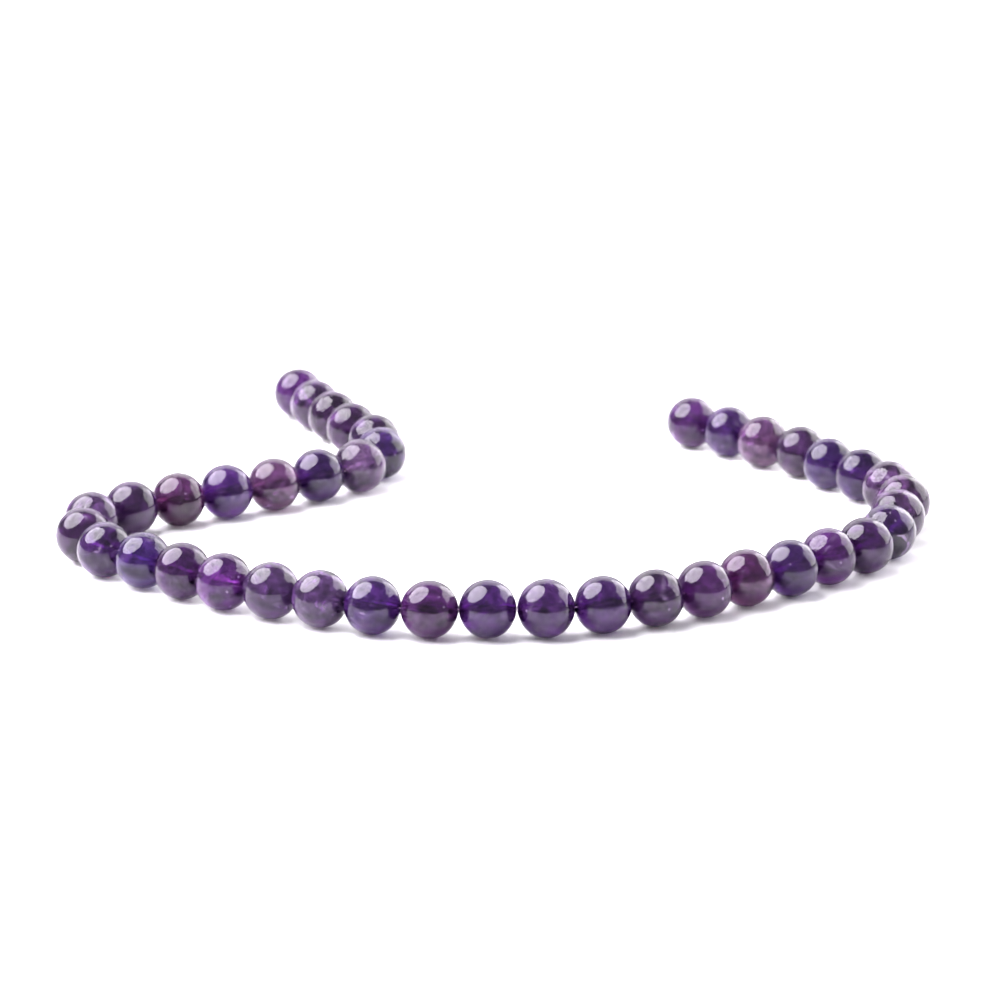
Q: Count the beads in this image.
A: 41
